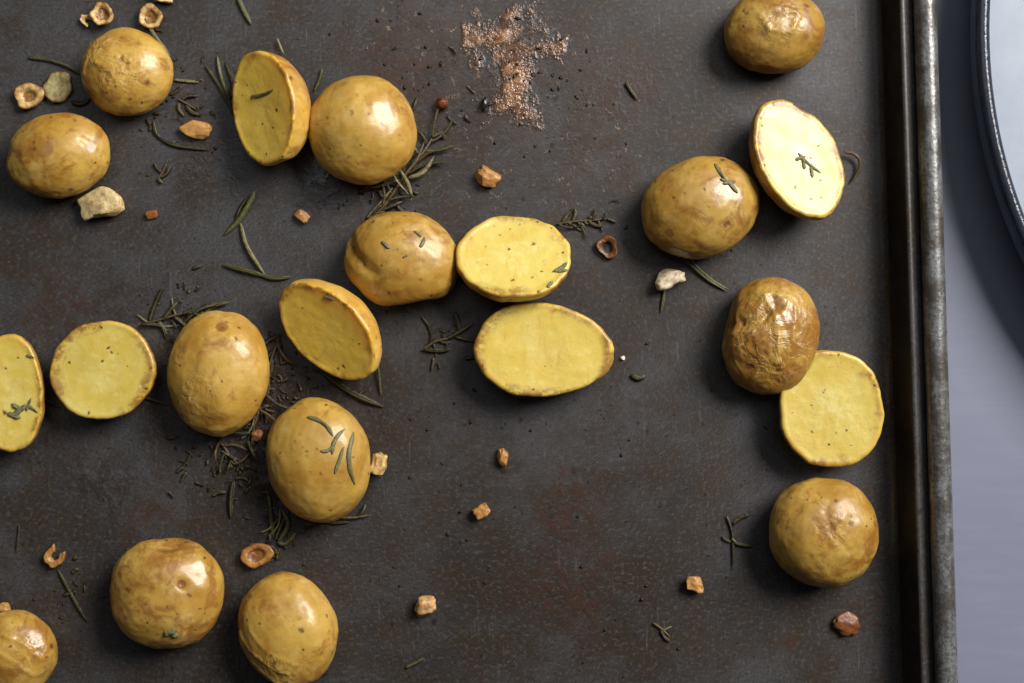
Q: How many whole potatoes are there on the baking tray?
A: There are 13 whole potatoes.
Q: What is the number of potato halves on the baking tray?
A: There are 8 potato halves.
